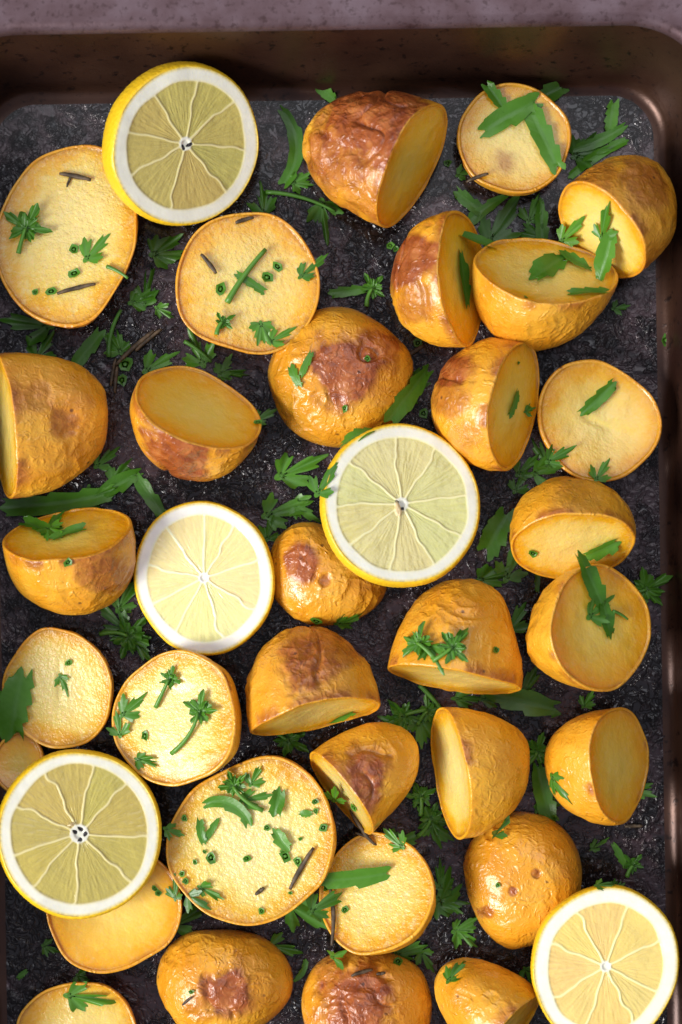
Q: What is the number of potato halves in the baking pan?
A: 32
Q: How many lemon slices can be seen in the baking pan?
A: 5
